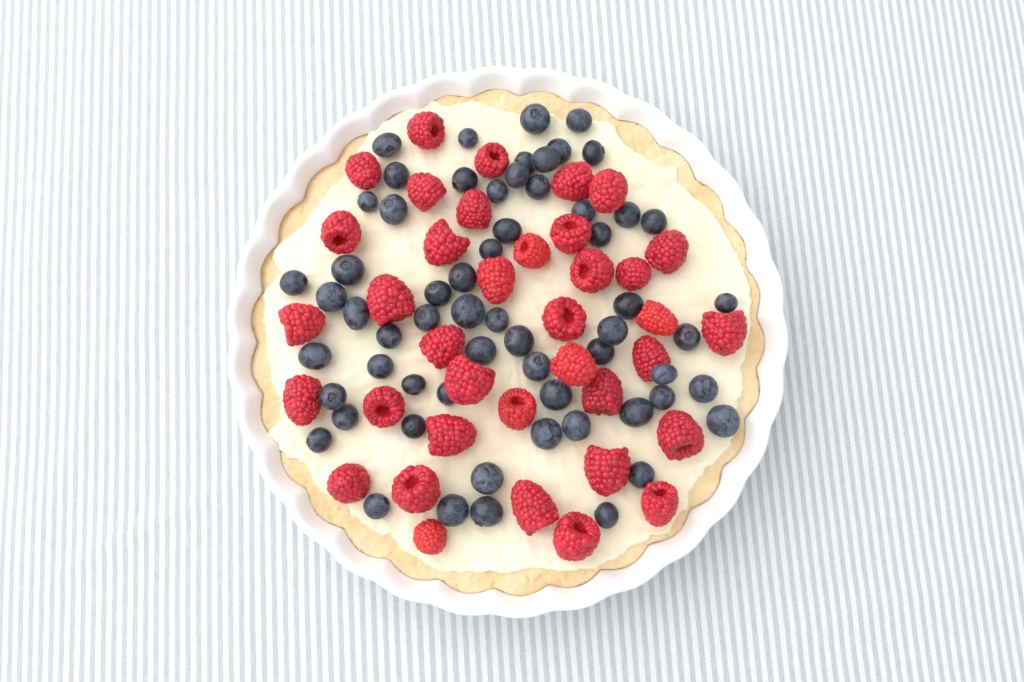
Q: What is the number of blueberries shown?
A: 61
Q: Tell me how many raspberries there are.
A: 37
